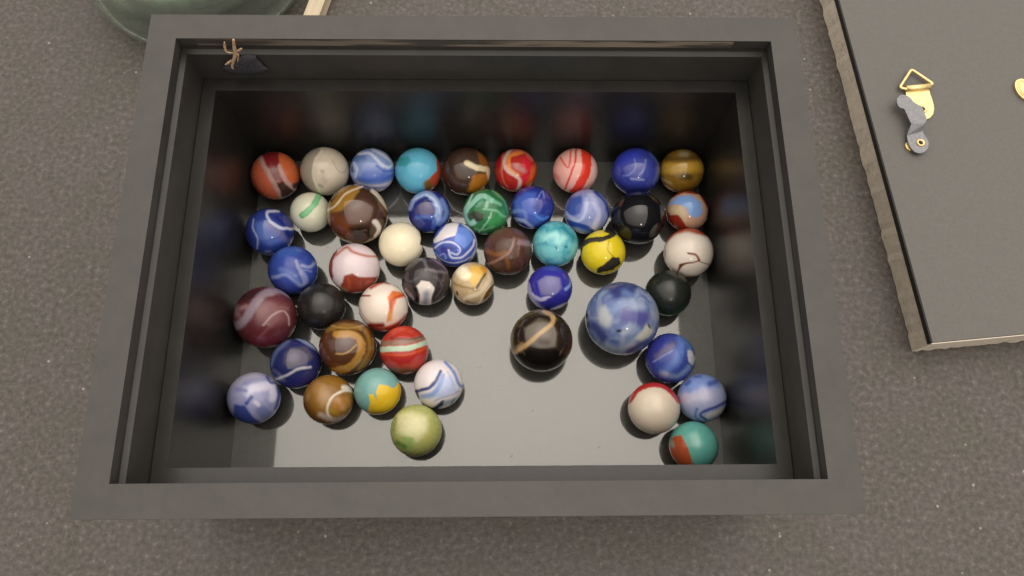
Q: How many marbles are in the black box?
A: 47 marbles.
